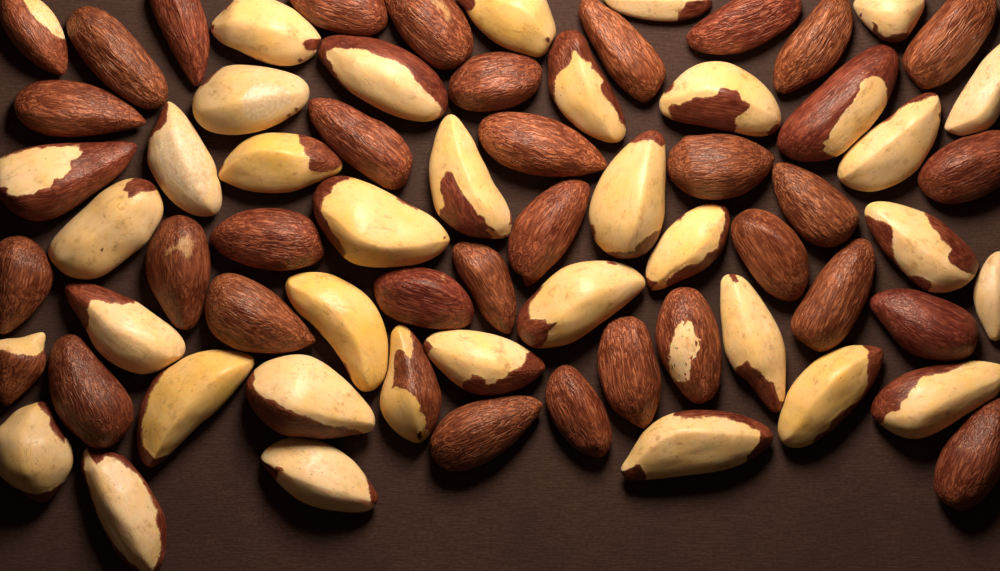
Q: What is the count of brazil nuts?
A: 68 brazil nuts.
